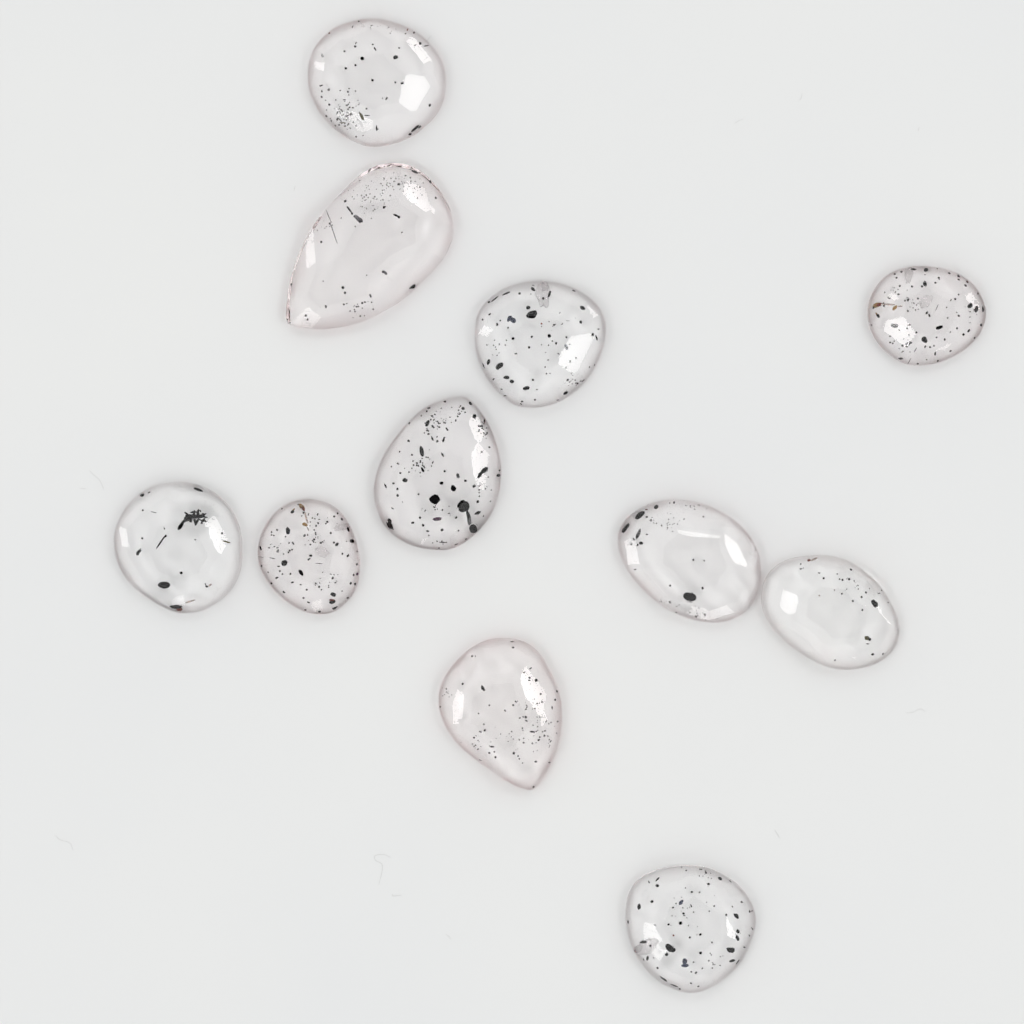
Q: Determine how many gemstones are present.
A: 11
